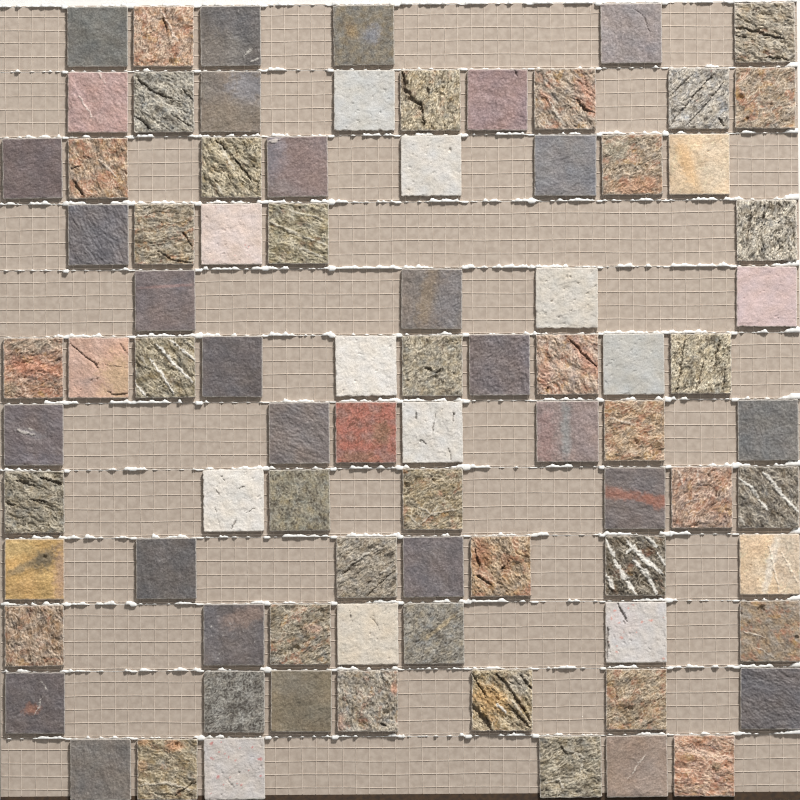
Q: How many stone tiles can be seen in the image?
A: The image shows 83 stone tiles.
